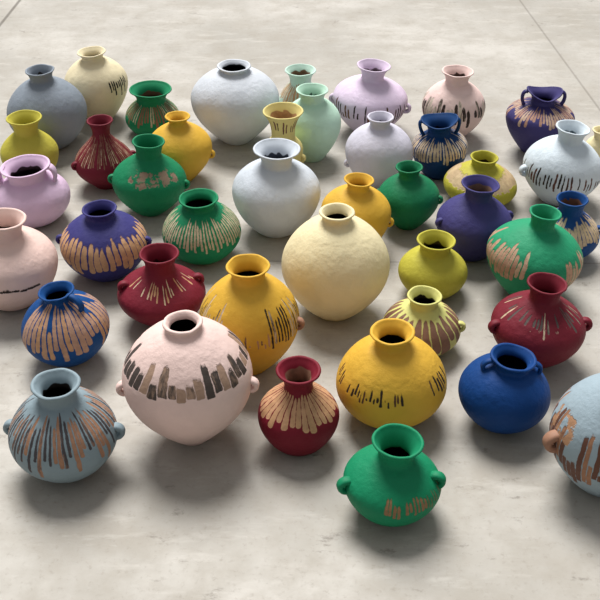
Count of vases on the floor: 43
